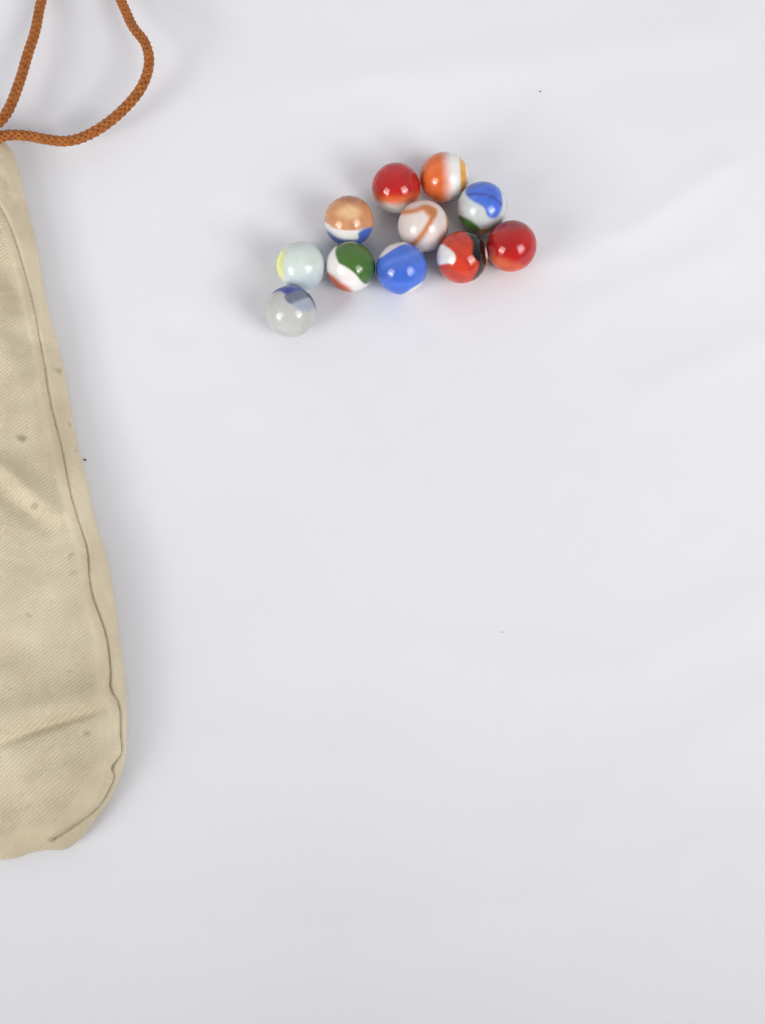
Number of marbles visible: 11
